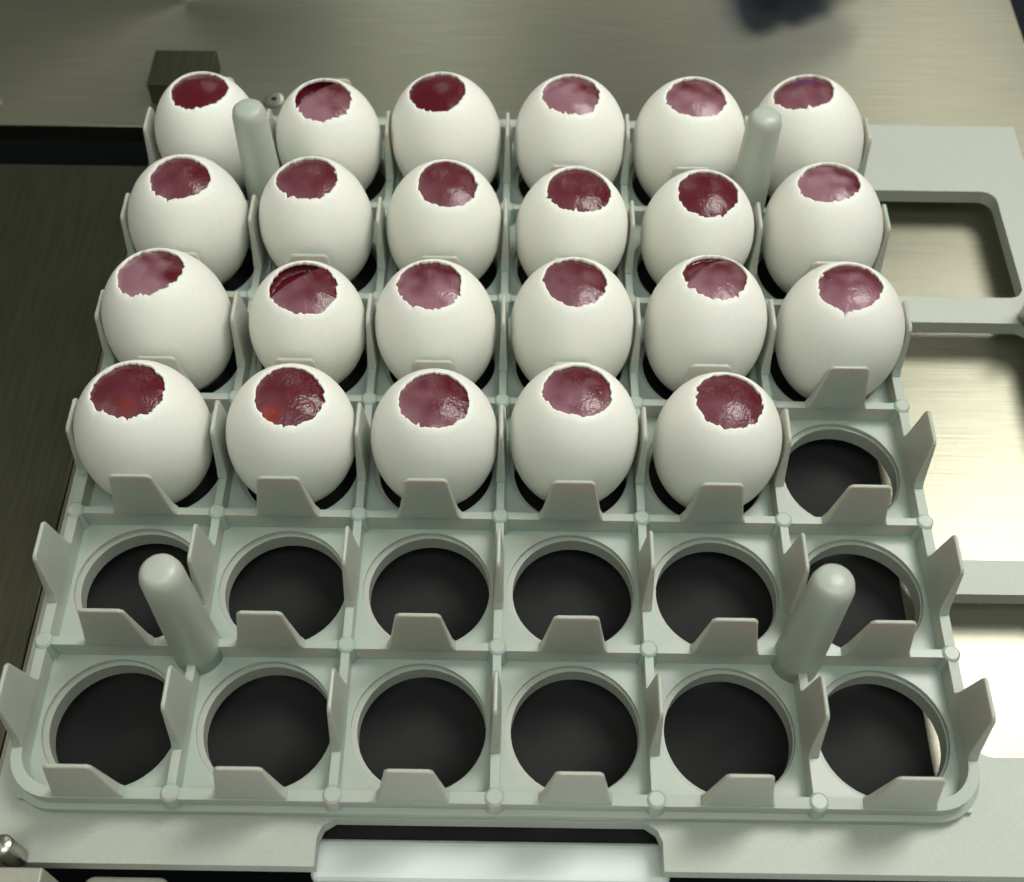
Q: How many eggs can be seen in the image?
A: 23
